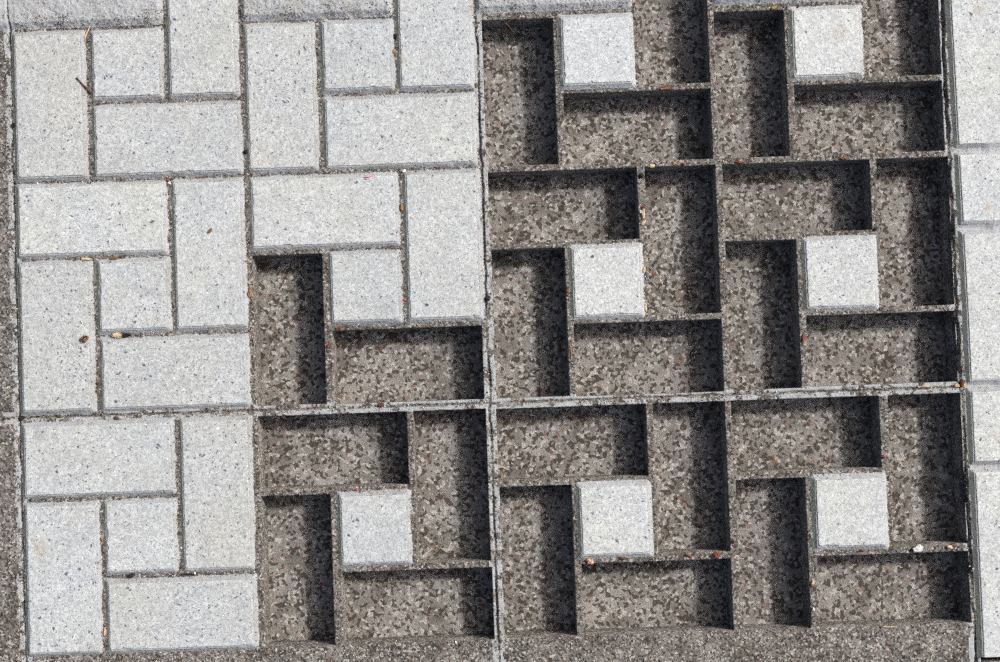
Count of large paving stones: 16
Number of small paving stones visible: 12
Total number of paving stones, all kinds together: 28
